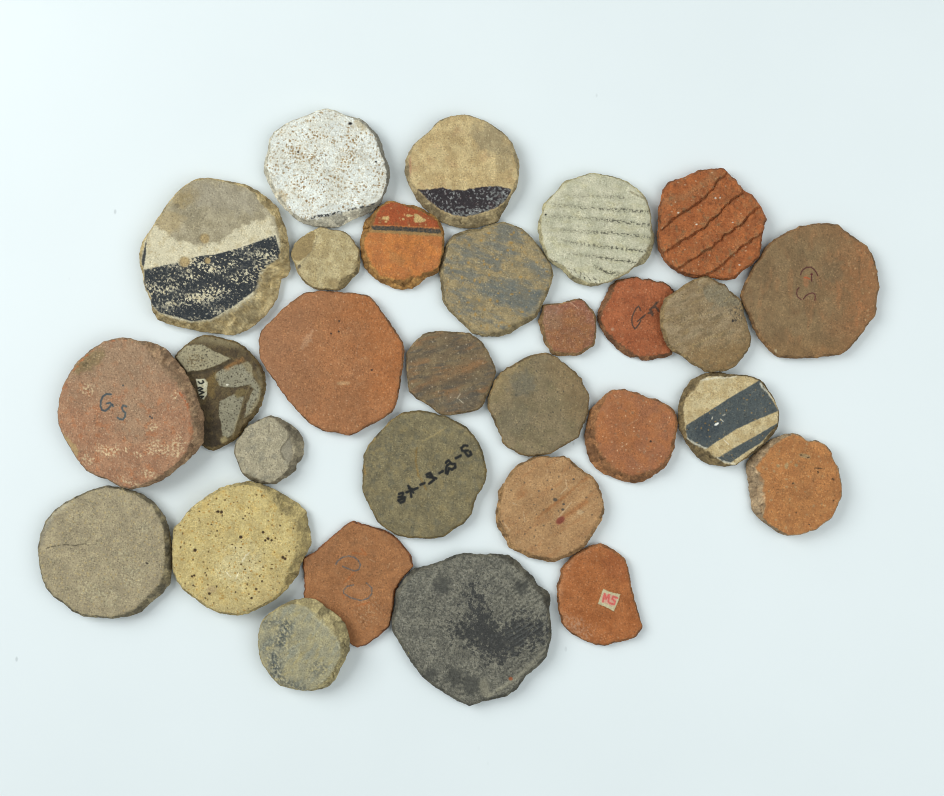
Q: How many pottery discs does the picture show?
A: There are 29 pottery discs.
